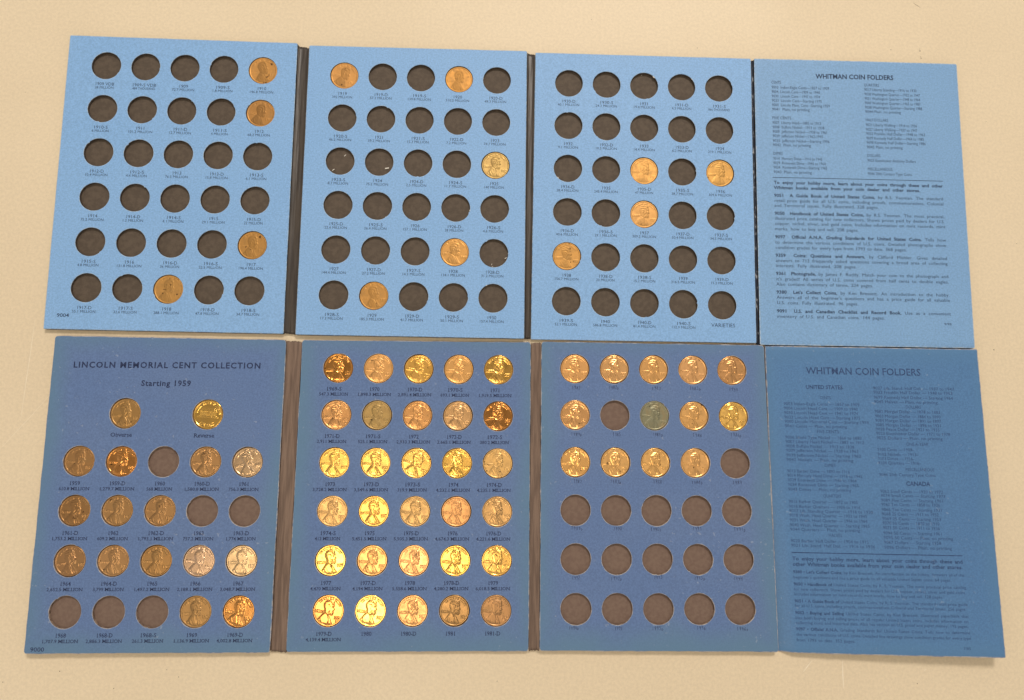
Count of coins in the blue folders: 72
